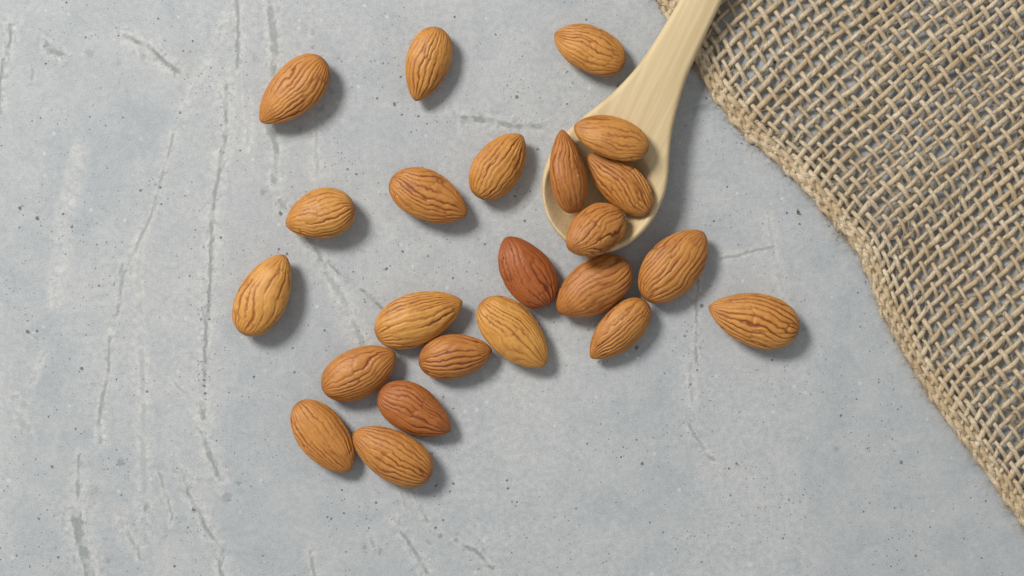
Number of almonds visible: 23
